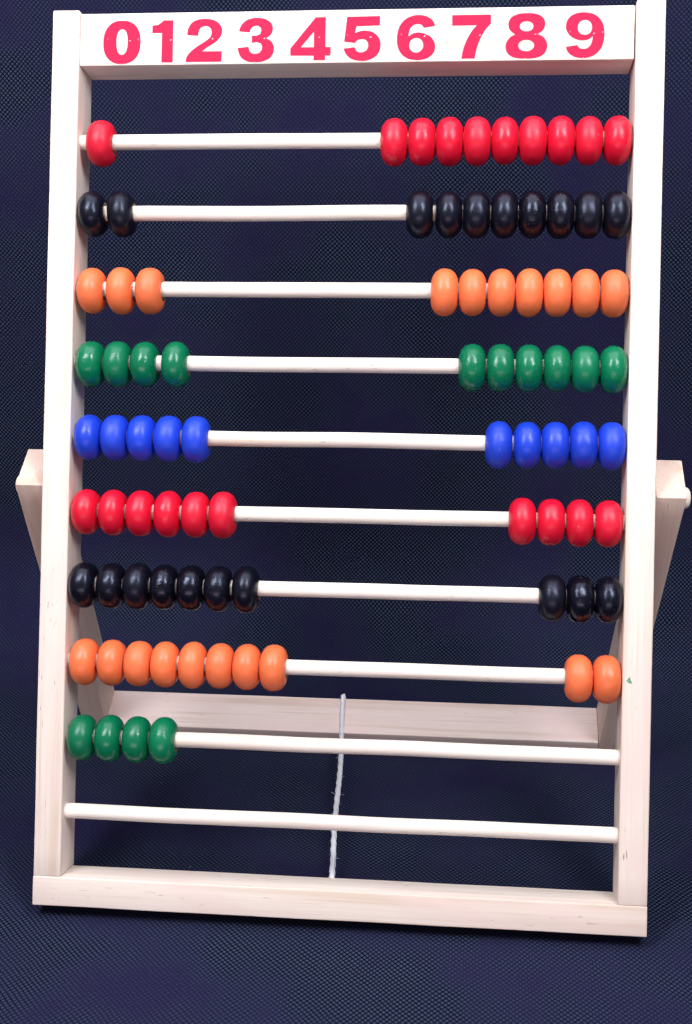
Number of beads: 84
